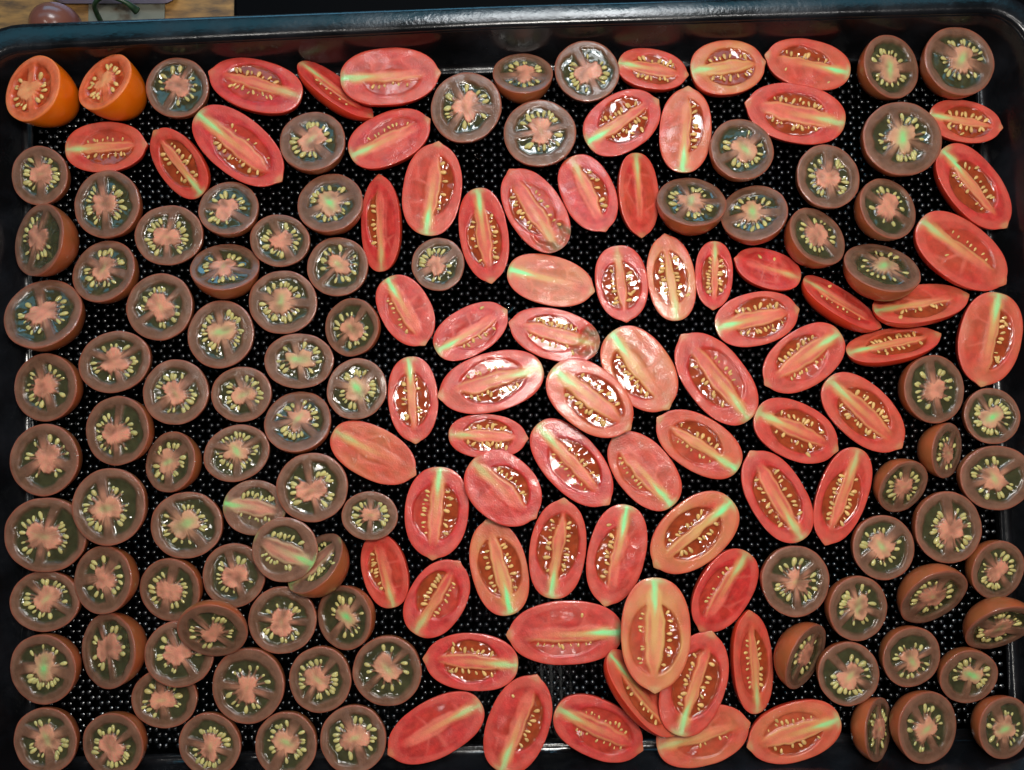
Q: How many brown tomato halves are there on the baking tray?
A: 89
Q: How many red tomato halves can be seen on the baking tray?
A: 70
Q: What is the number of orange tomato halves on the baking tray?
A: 2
